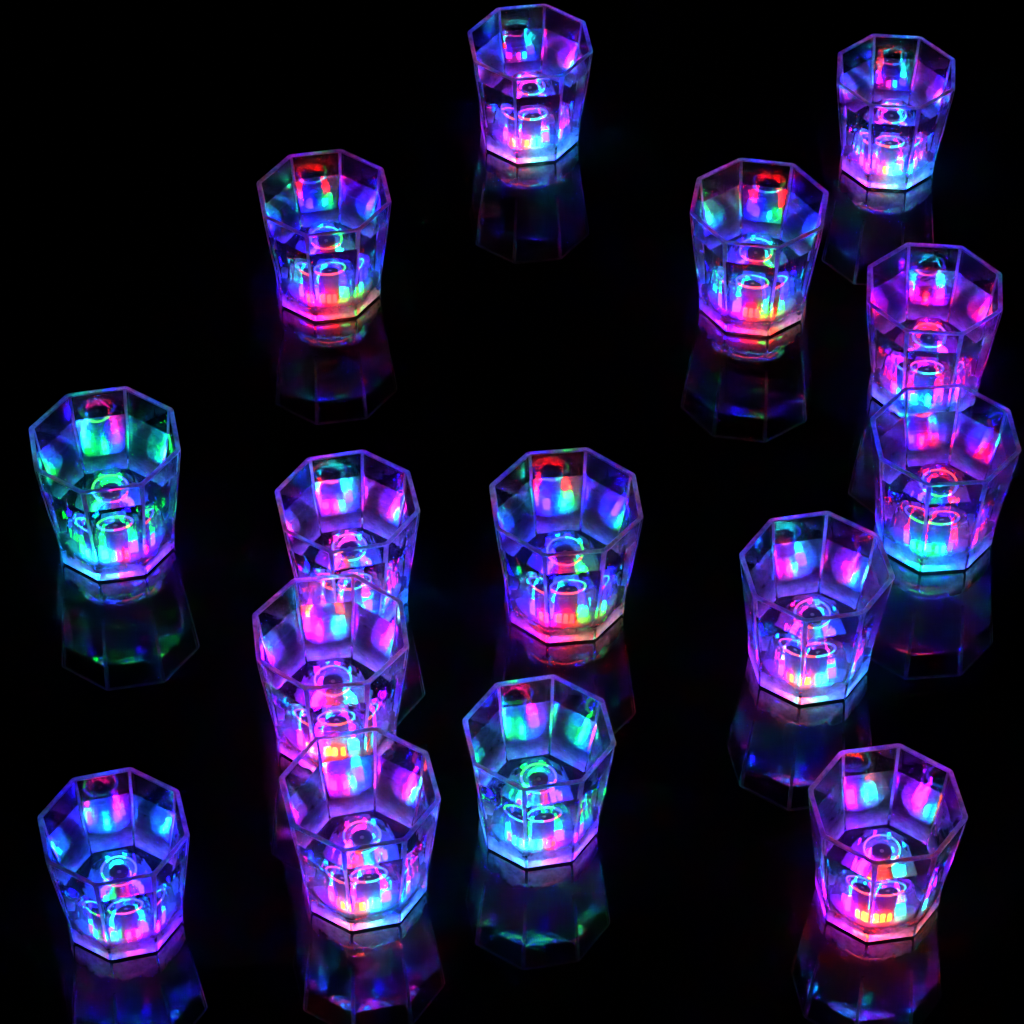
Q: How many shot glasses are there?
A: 15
